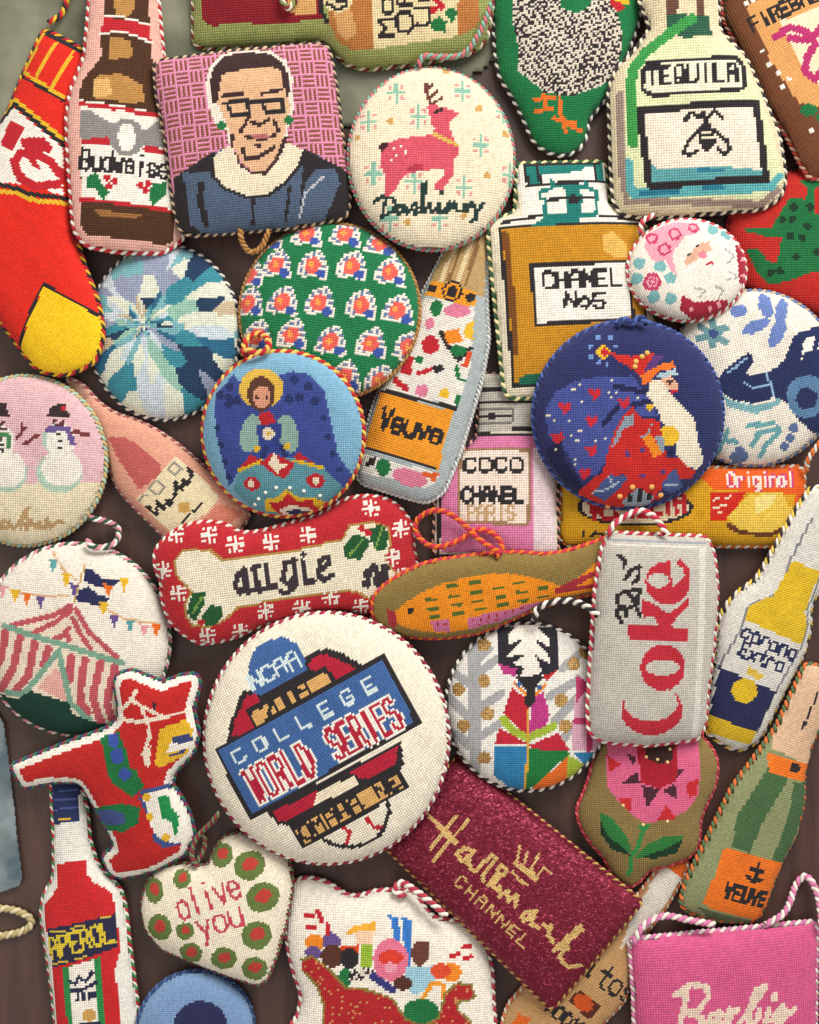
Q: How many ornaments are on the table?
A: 38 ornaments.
